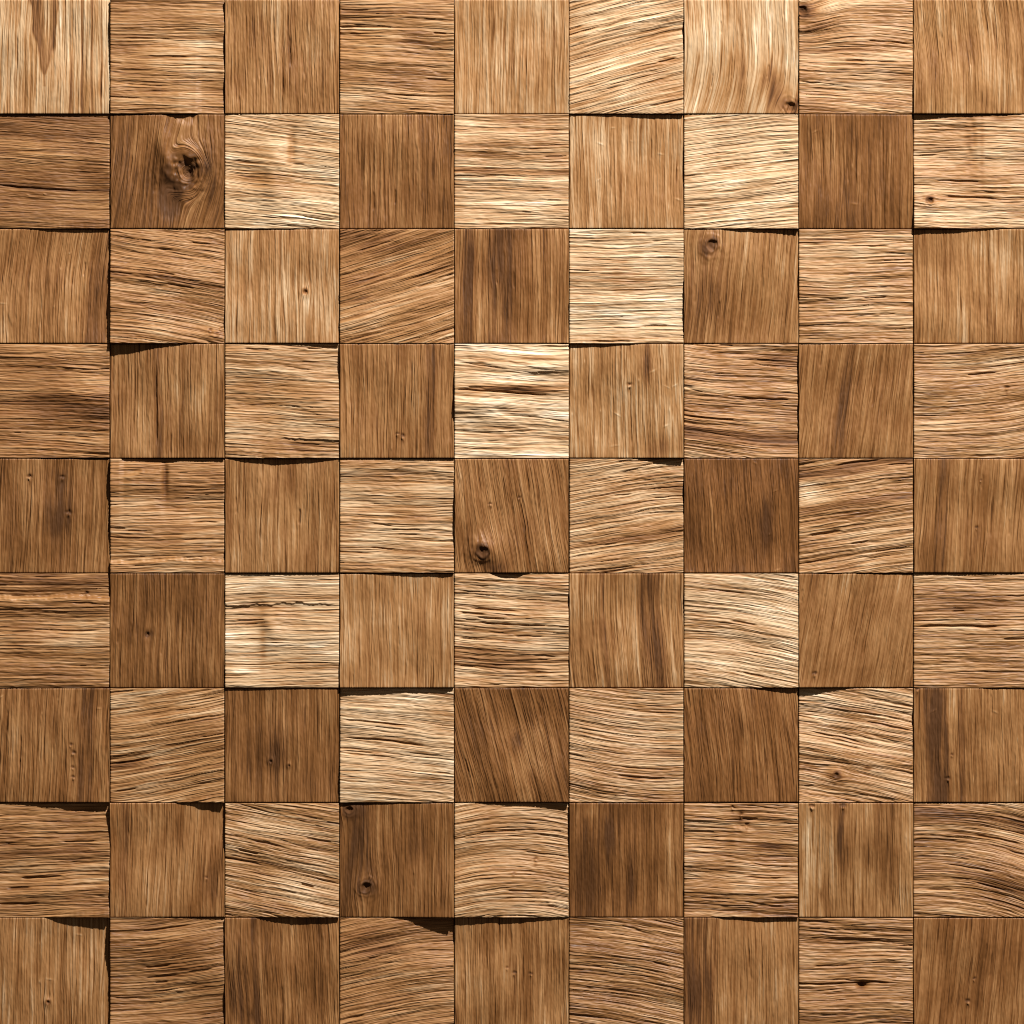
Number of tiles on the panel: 81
